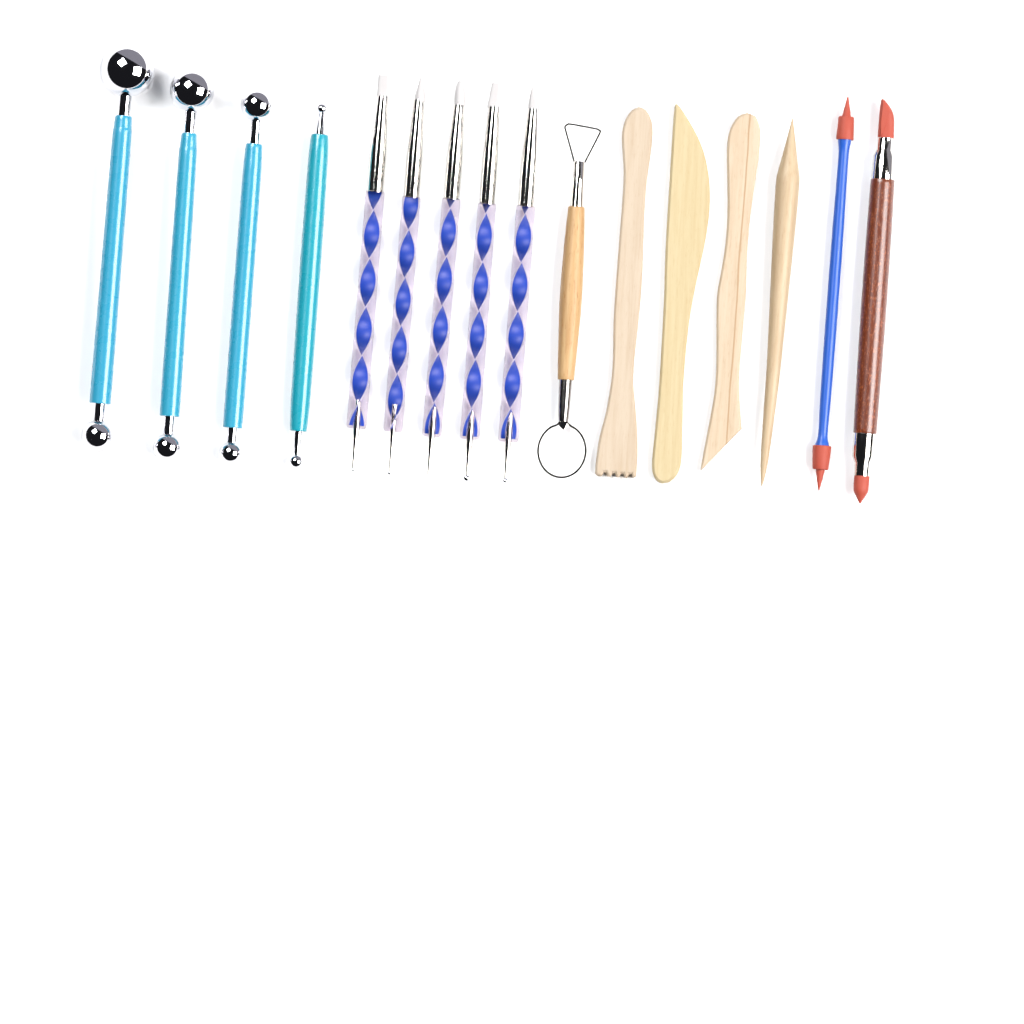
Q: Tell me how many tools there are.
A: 16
